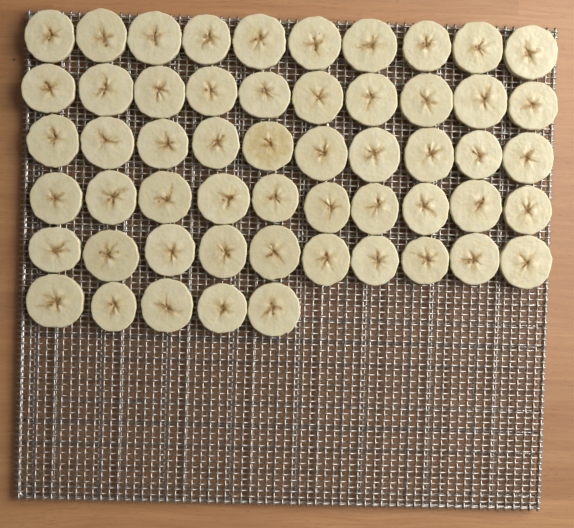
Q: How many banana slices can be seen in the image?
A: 55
